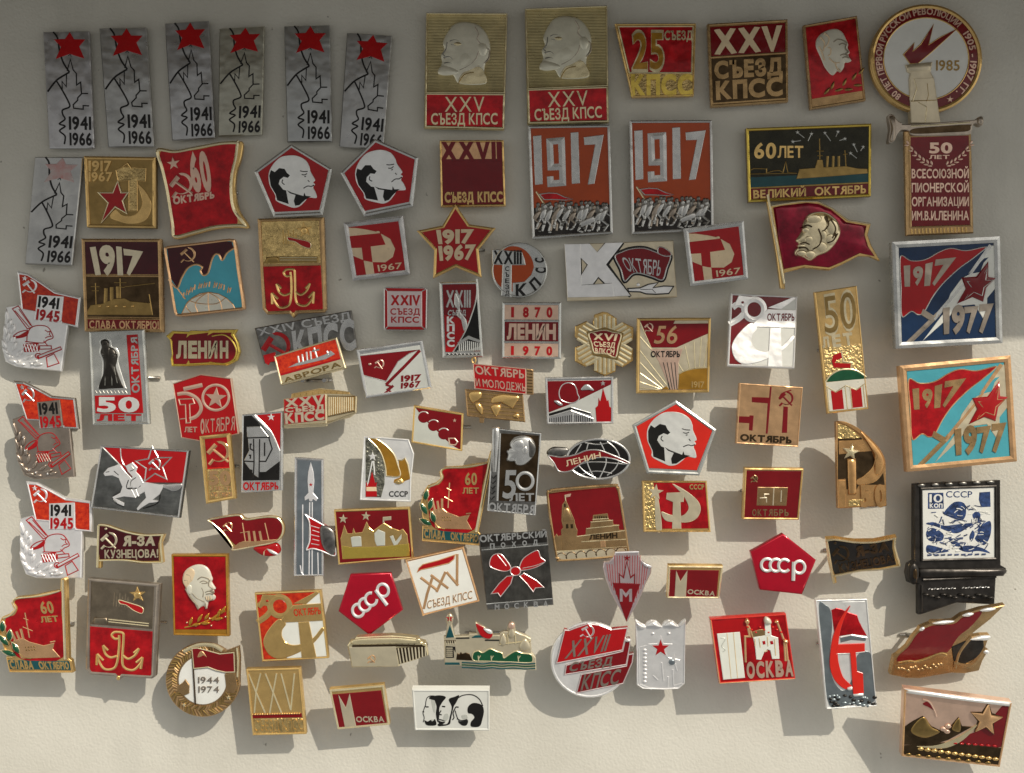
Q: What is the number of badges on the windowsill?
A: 94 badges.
